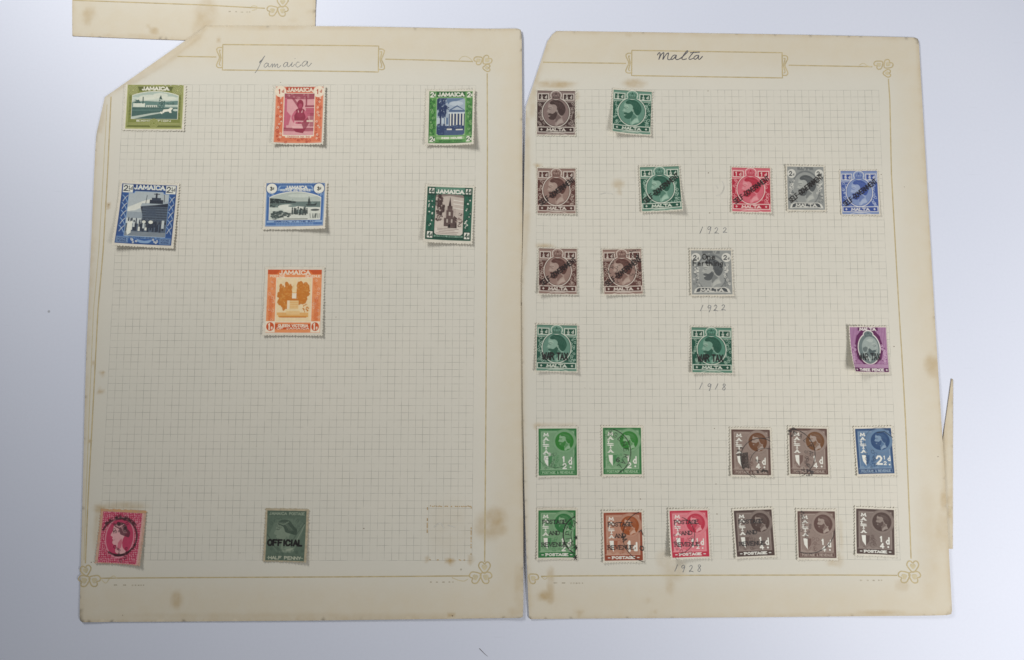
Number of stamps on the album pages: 33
